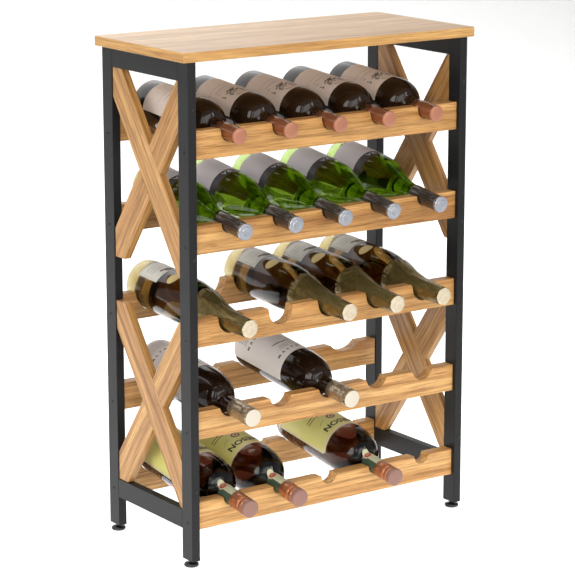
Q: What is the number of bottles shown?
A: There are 19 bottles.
